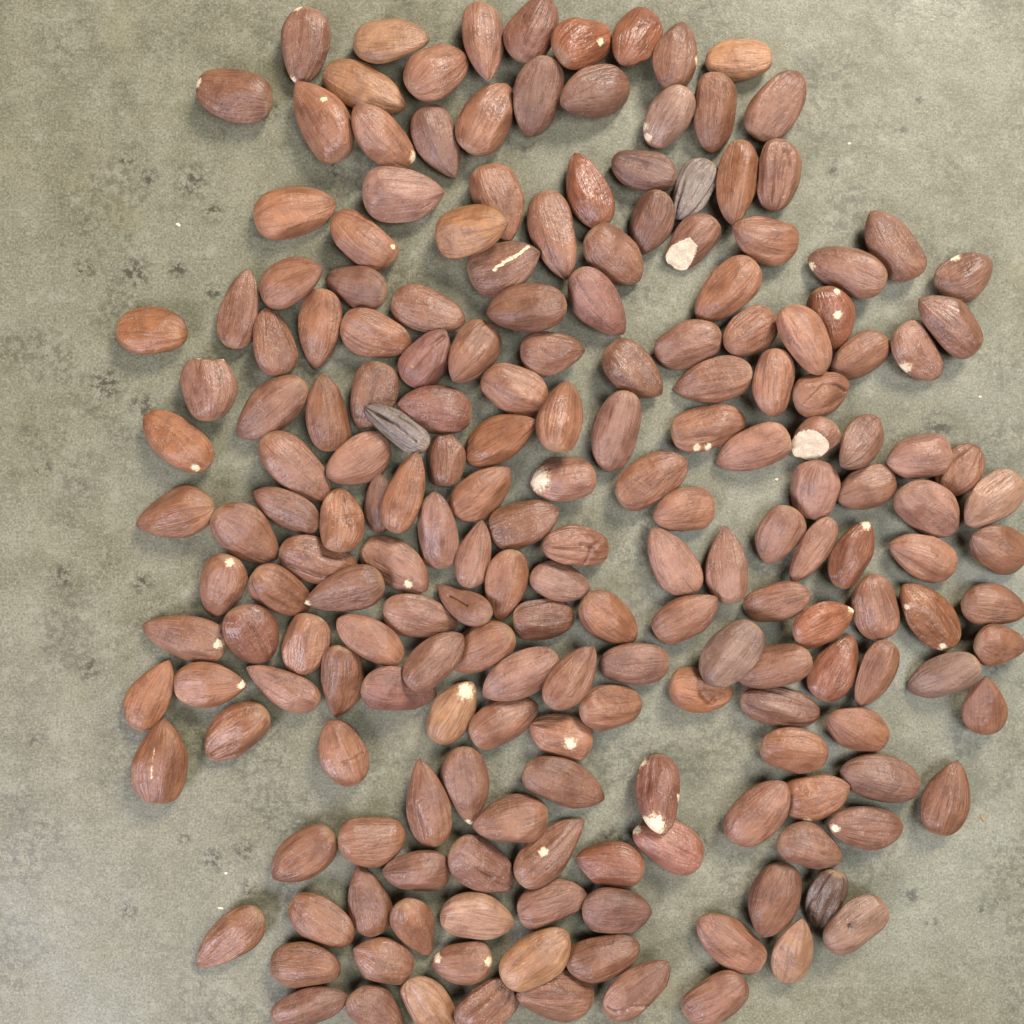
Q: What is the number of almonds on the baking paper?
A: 200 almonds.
